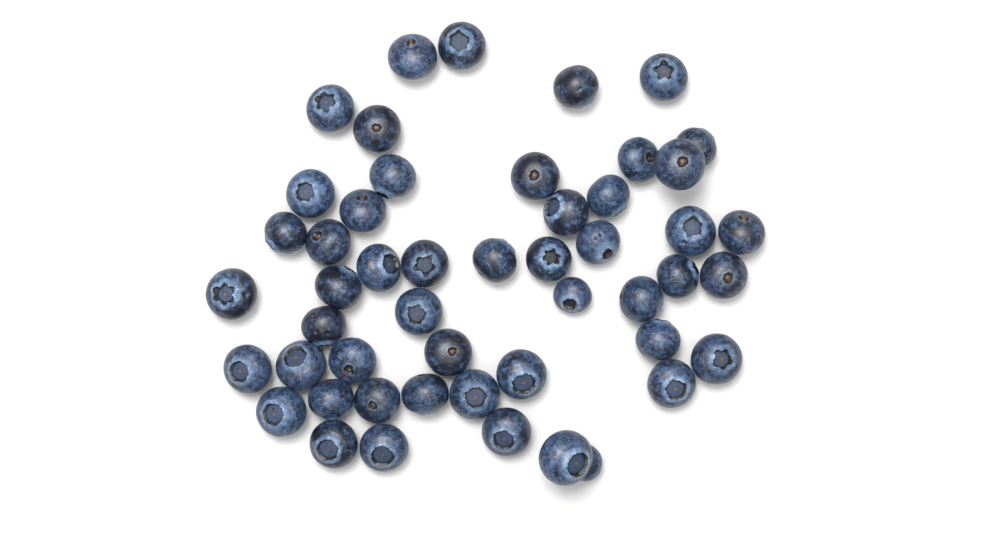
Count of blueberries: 50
